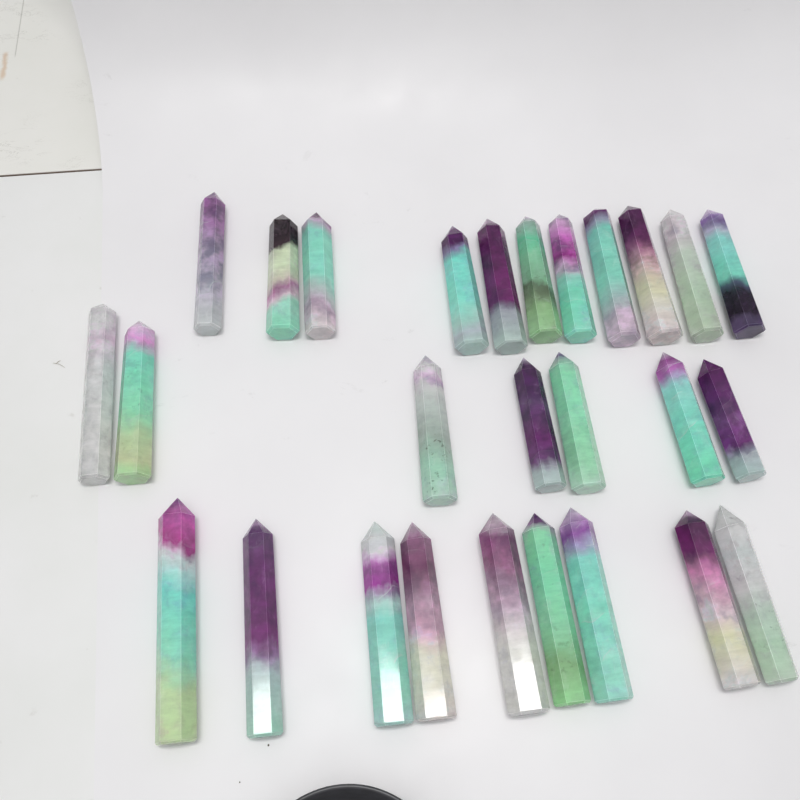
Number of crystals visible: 27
